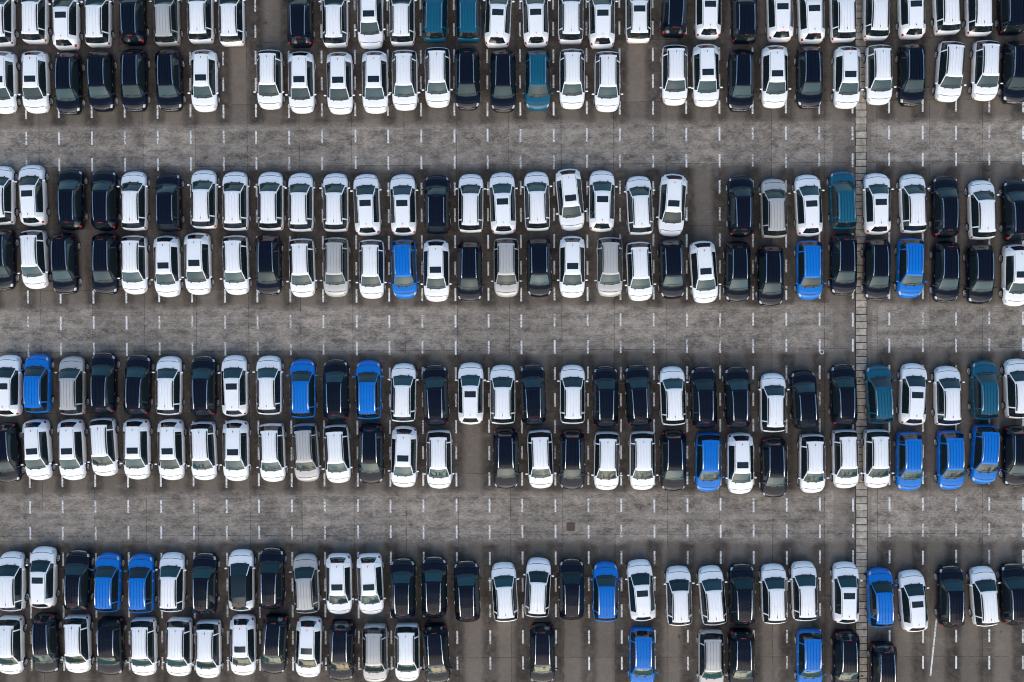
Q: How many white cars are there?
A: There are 128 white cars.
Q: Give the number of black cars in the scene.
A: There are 73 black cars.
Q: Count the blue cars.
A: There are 16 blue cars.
